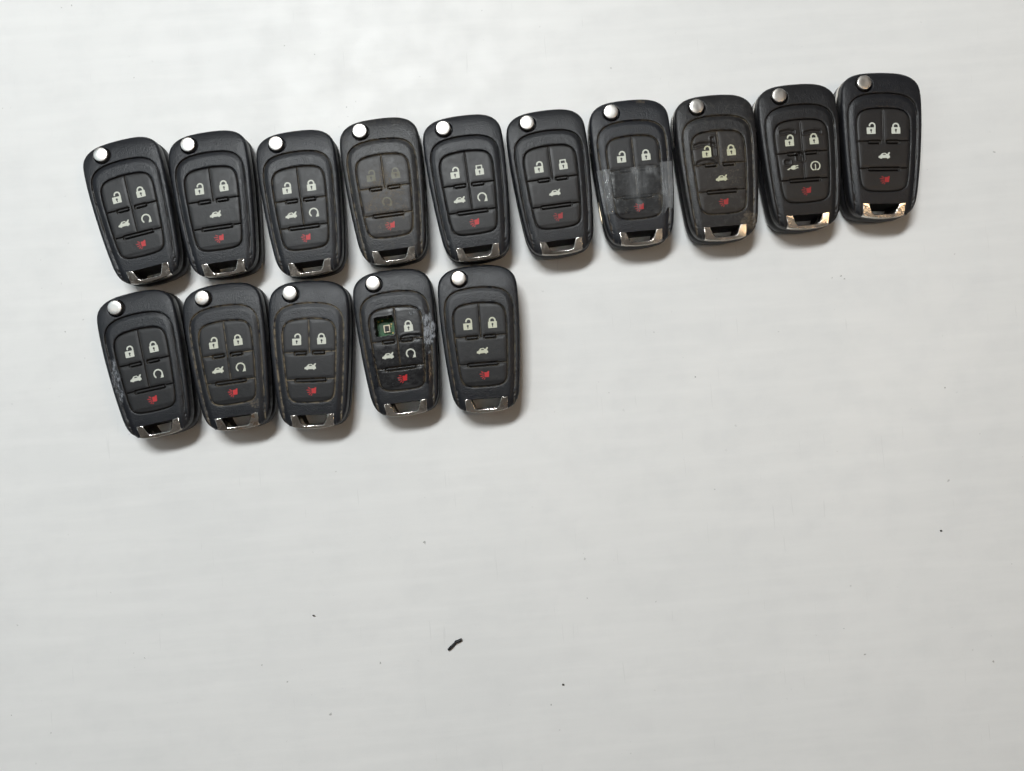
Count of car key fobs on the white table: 15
